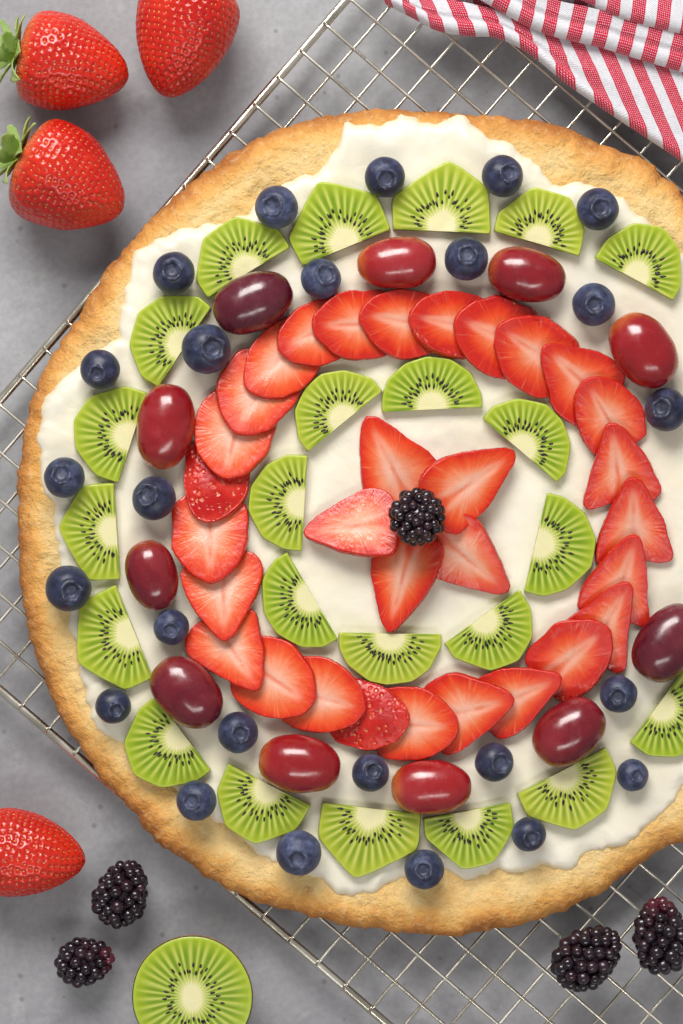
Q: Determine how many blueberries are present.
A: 25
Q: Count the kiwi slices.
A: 23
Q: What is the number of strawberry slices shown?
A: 31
